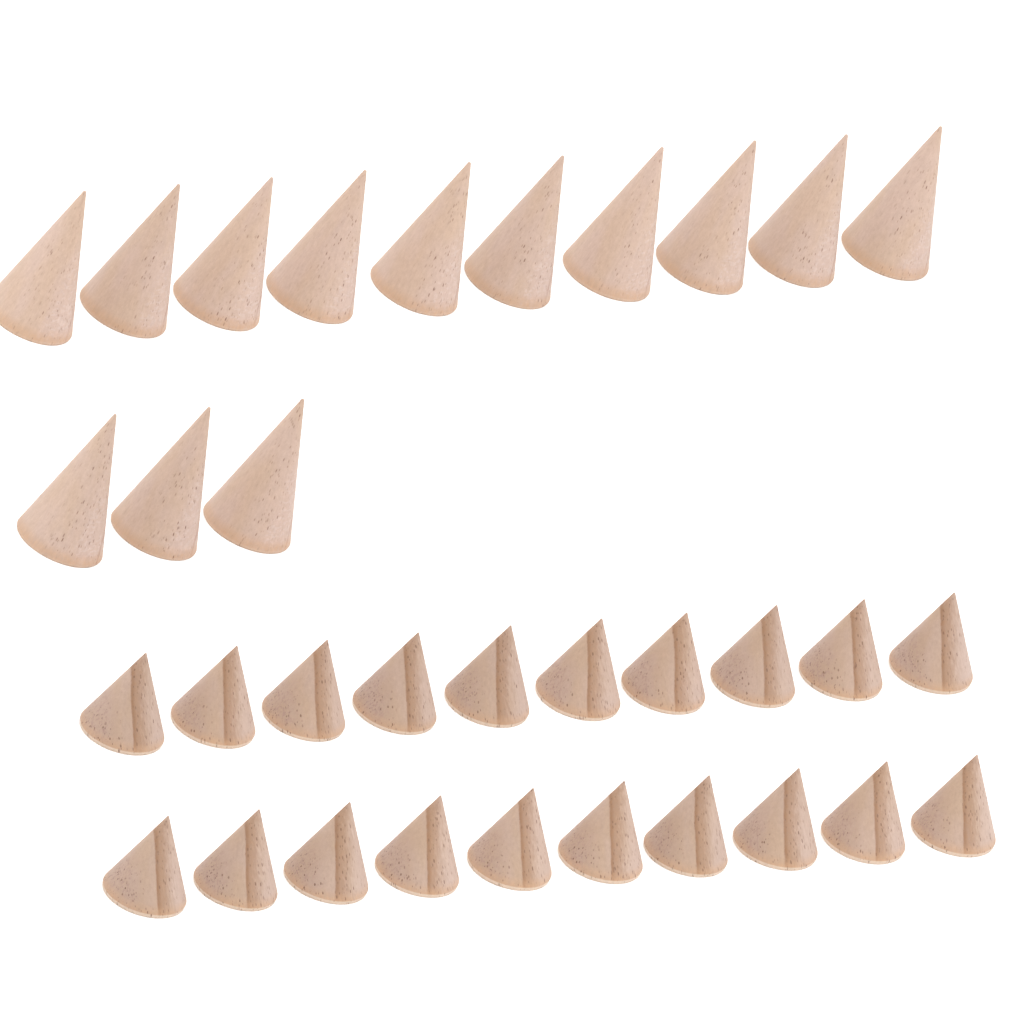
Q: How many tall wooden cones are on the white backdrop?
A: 13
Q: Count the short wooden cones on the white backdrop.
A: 20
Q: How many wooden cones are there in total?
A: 33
